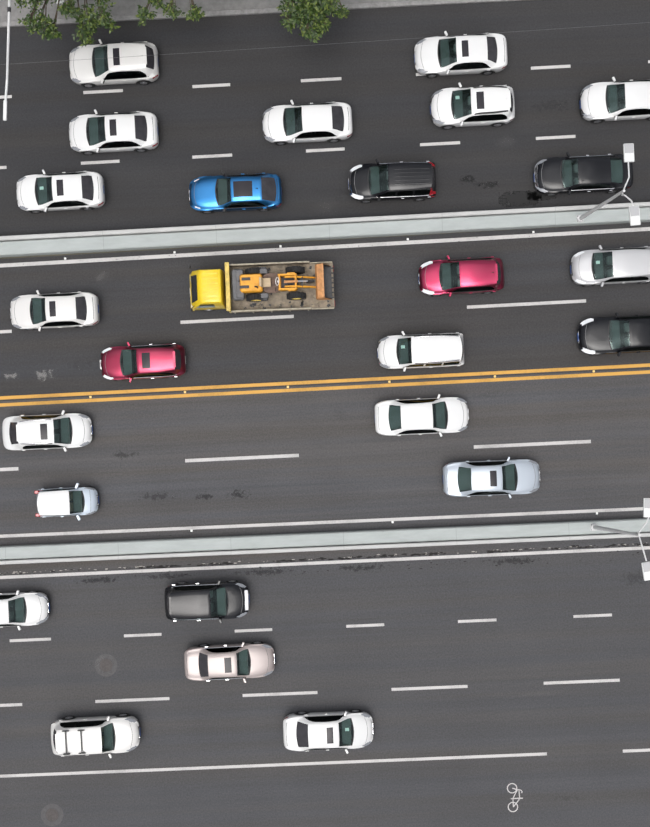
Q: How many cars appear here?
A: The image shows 25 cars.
